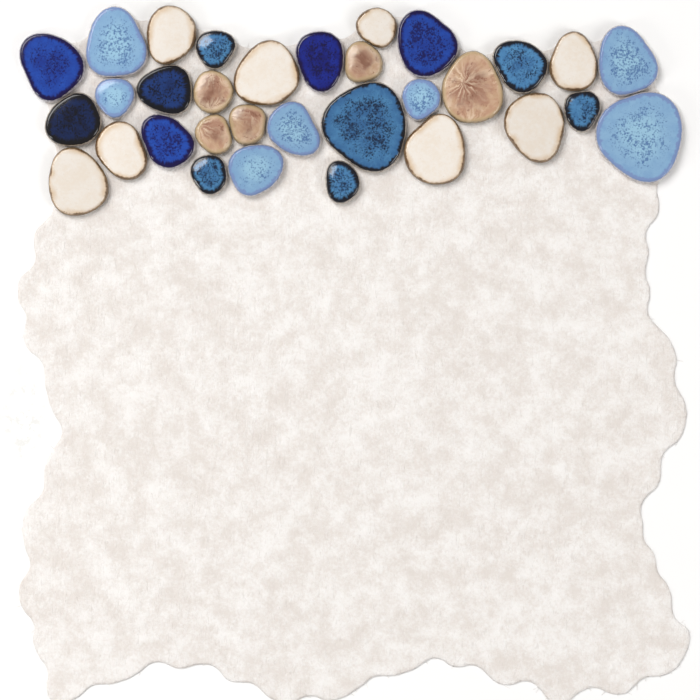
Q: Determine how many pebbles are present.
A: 32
